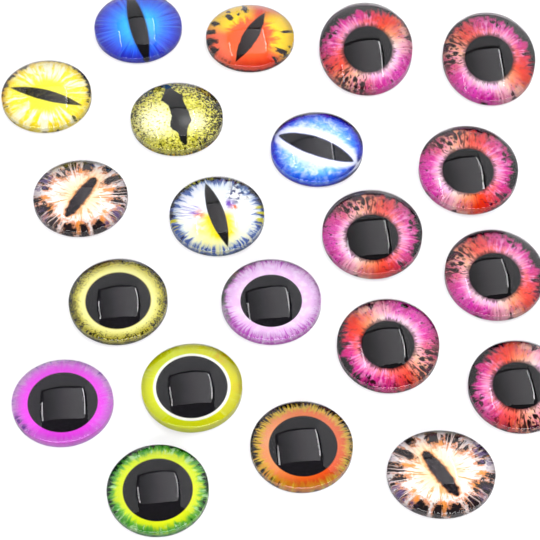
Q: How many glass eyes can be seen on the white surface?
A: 21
